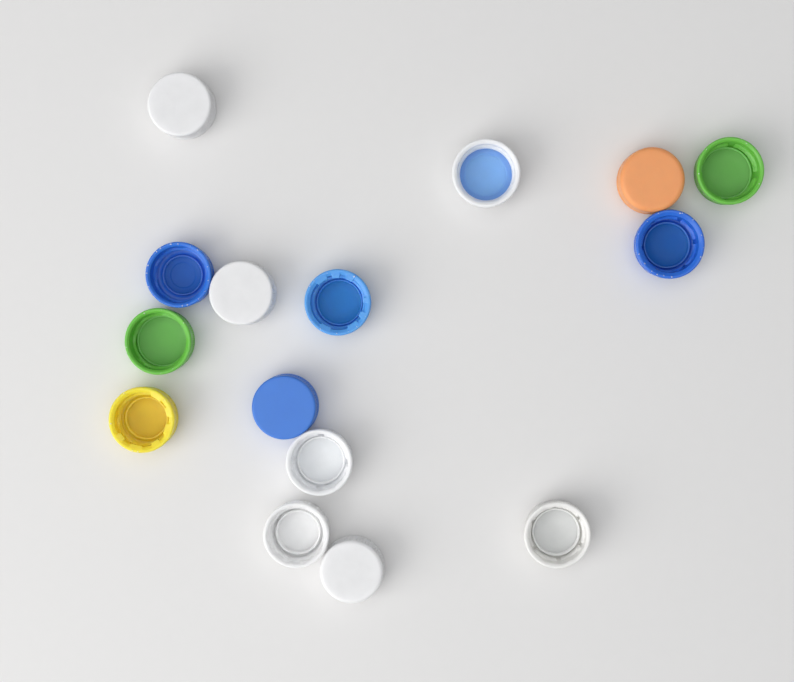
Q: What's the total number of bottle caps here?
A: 15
